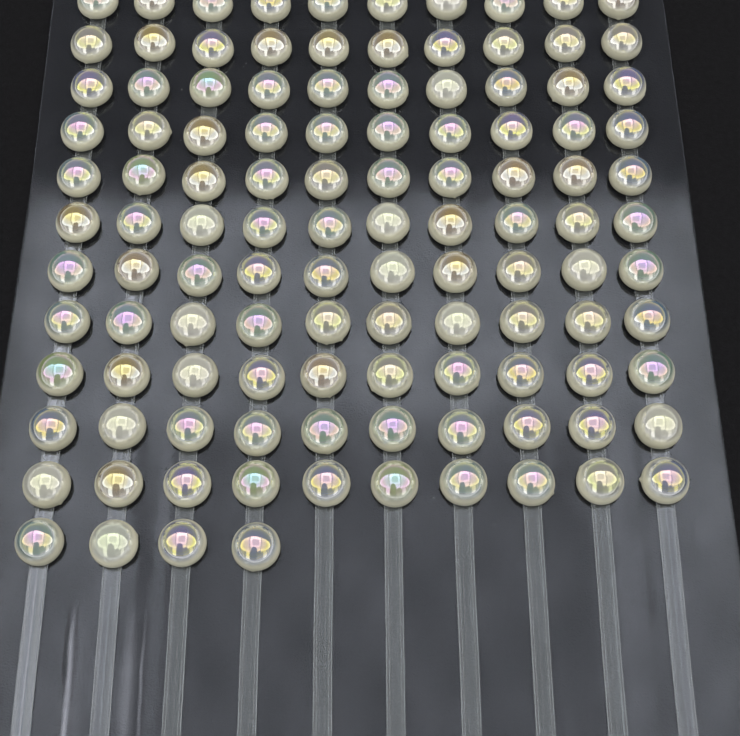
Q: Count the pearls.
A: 114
